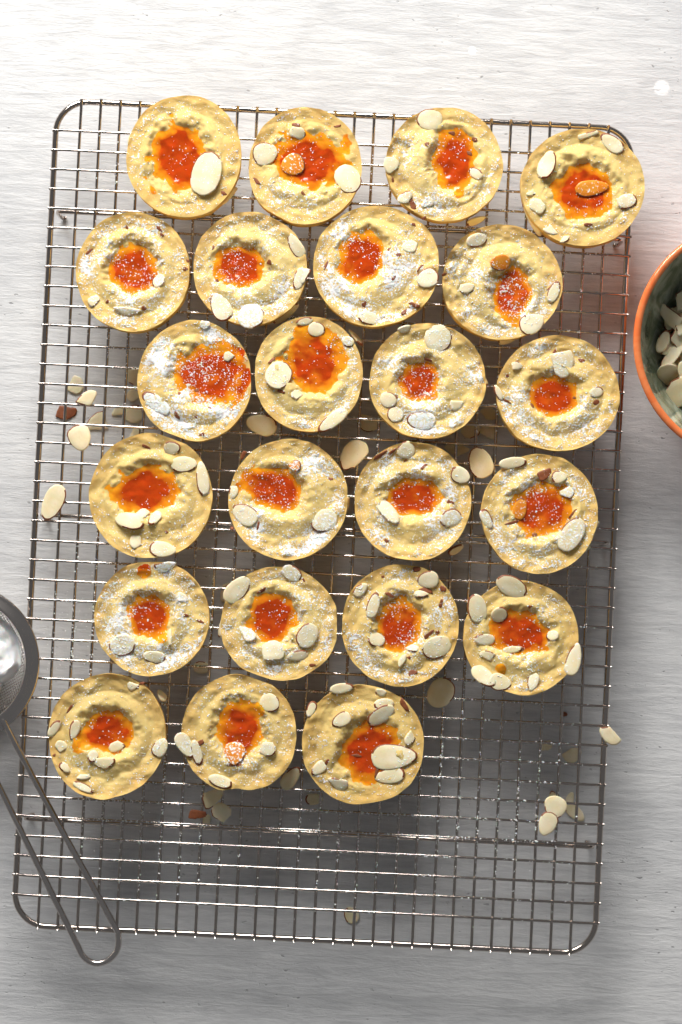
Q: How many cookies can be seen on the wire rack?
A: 23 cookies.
